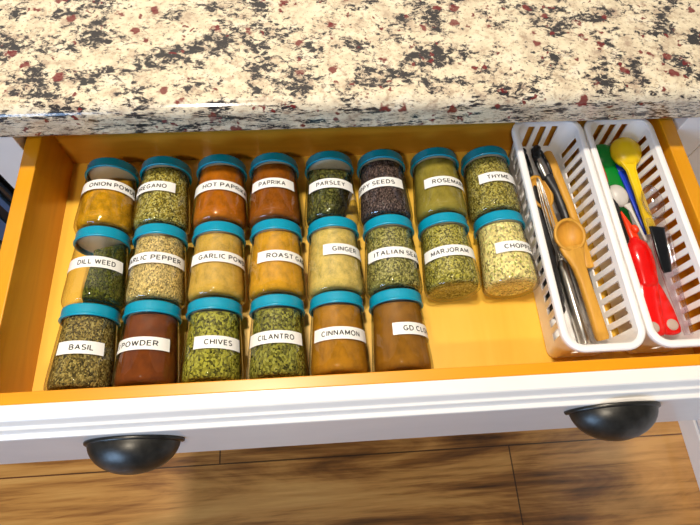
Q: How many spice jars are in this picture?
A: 22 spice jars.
